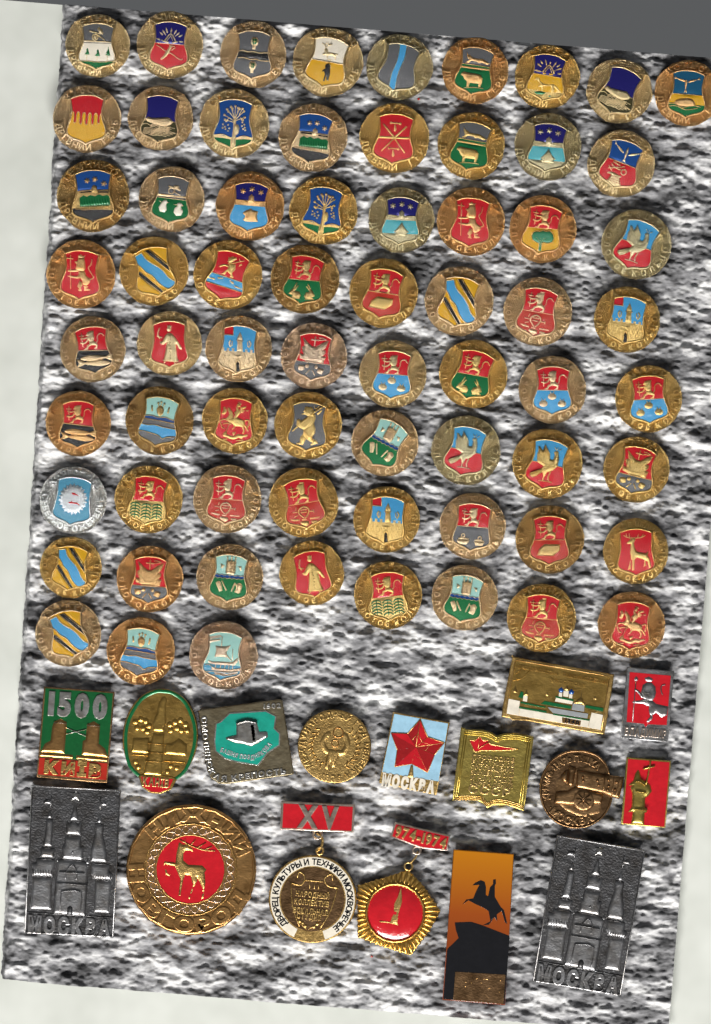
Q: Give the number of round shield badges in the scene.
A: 68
